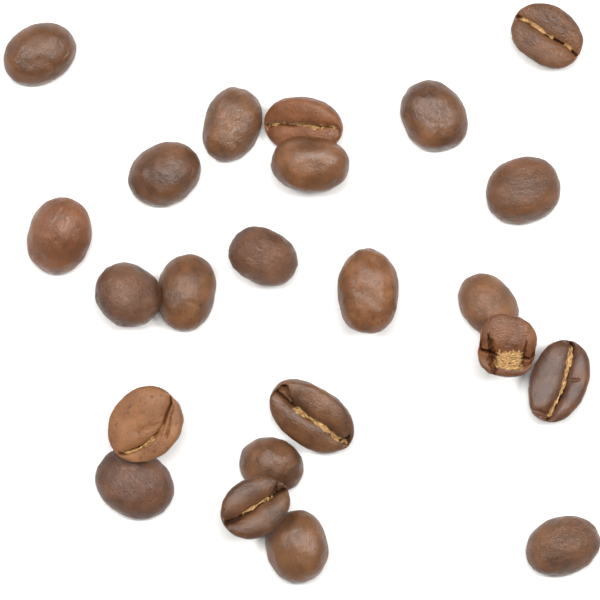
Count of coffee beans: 23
